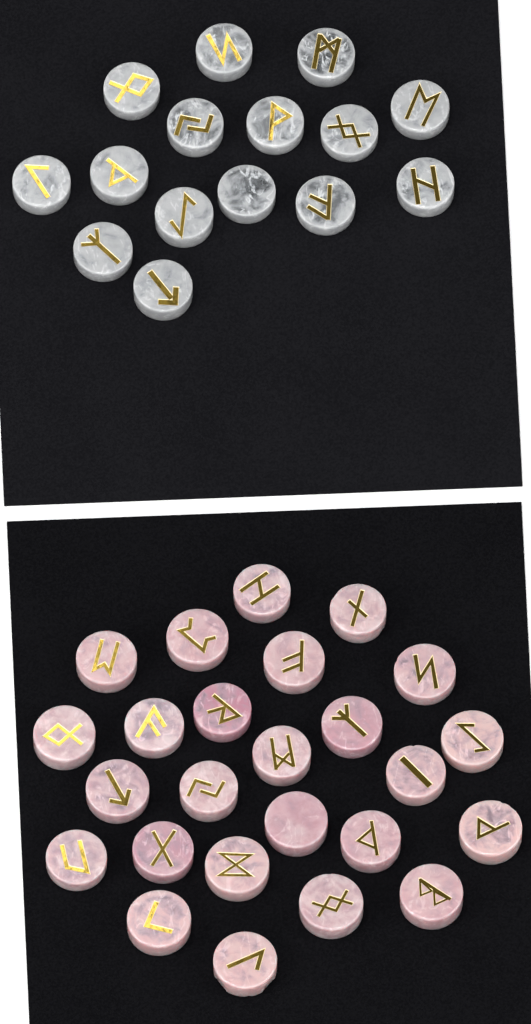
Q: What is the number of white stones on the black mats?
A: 15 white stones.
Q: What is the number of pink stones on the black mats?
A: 25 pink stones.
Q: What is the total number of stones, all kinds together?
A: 40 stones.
